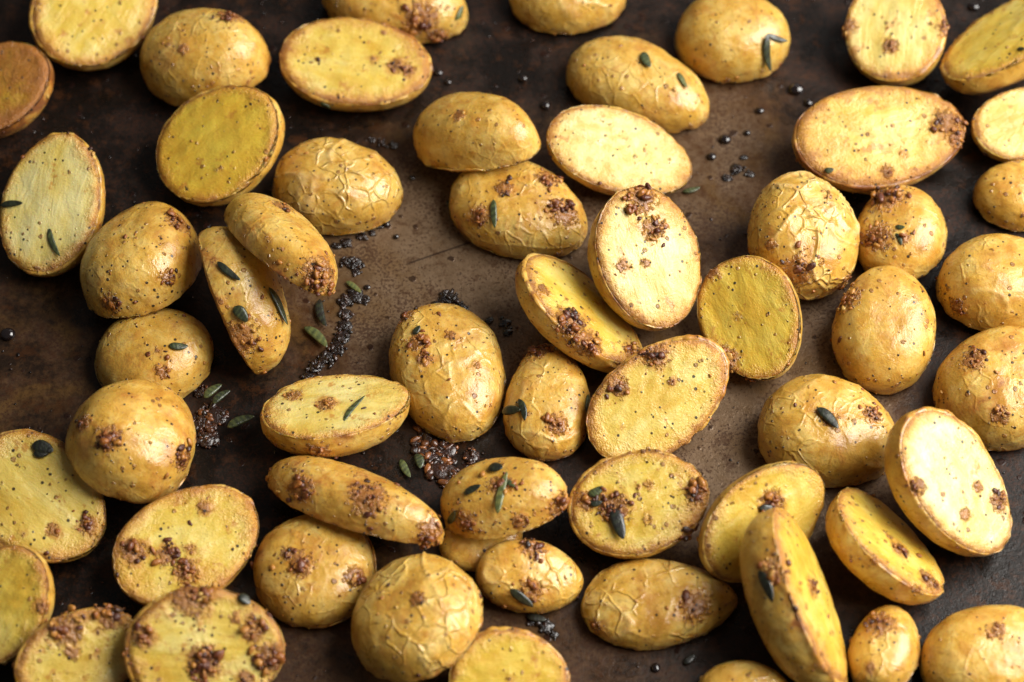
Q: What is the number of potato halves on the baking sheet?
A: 58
